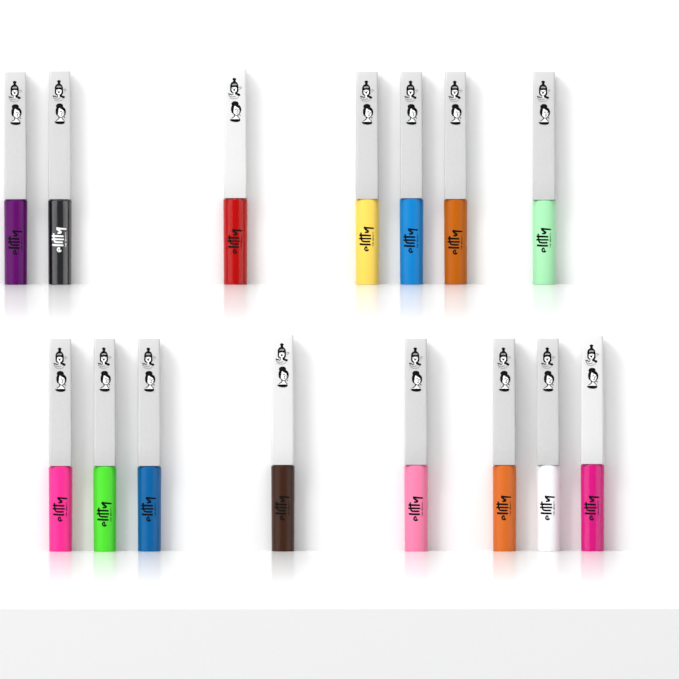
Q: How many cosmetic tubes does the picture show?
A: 15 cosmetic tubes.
